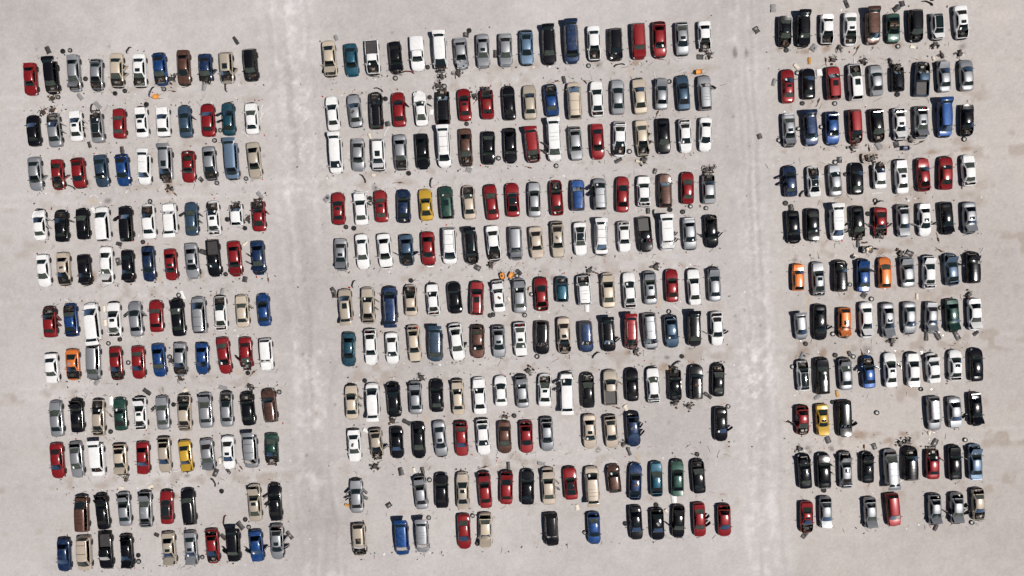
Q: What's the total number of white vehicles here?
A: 85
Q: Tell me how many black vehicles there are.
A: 76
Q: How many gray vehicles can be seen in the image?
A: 75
